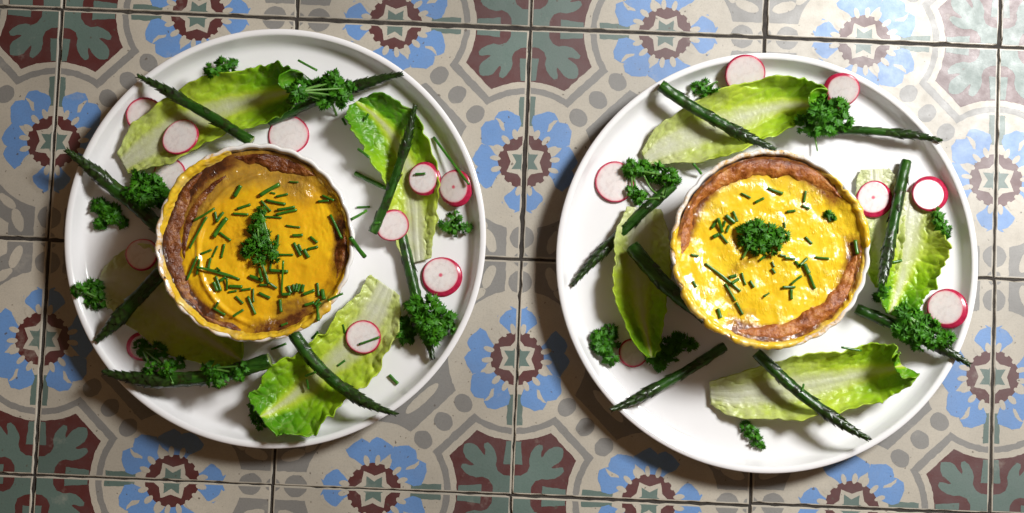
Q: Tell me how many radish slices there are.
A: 18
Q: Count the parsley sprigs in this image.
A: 22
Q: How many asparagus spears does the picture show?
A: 16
